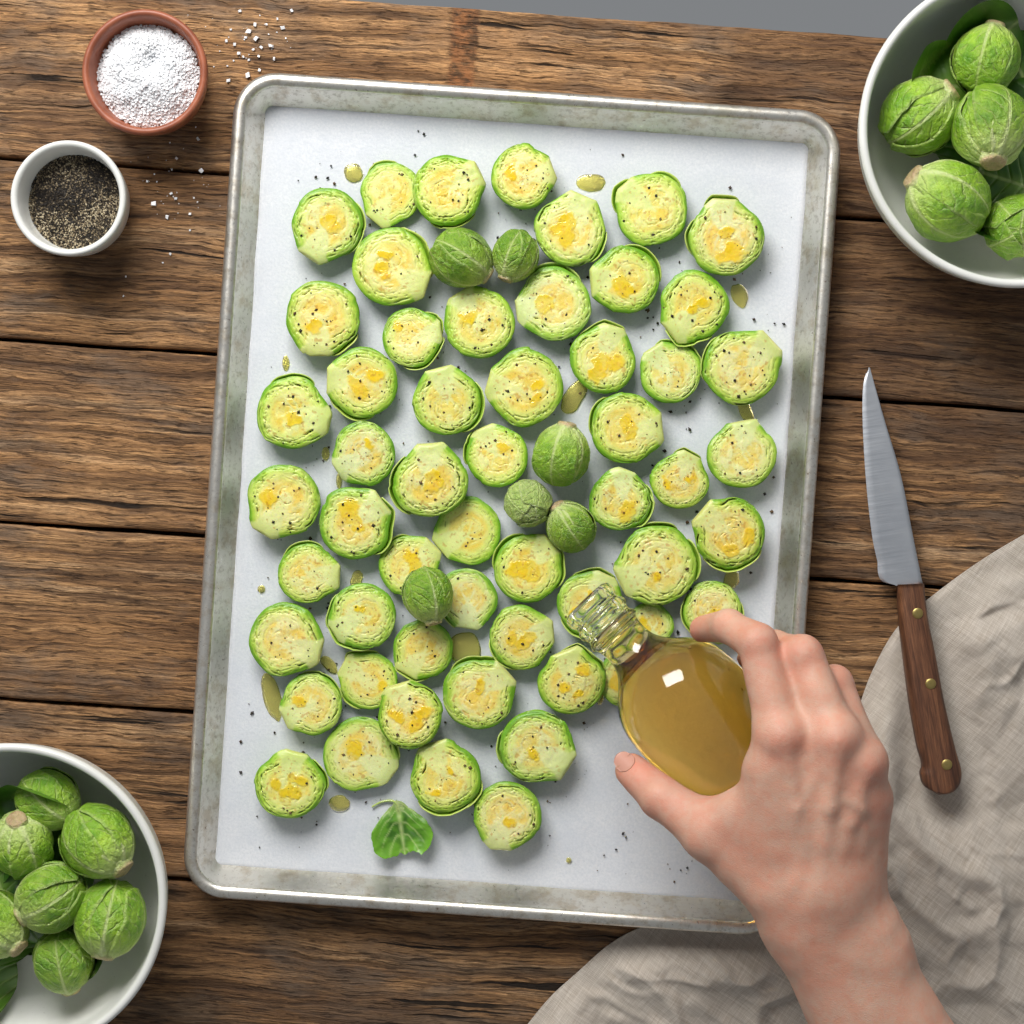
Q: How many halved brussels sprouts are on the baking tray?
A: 55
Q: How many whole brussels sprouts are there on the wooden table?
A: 18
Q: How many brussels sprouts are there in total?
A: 73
